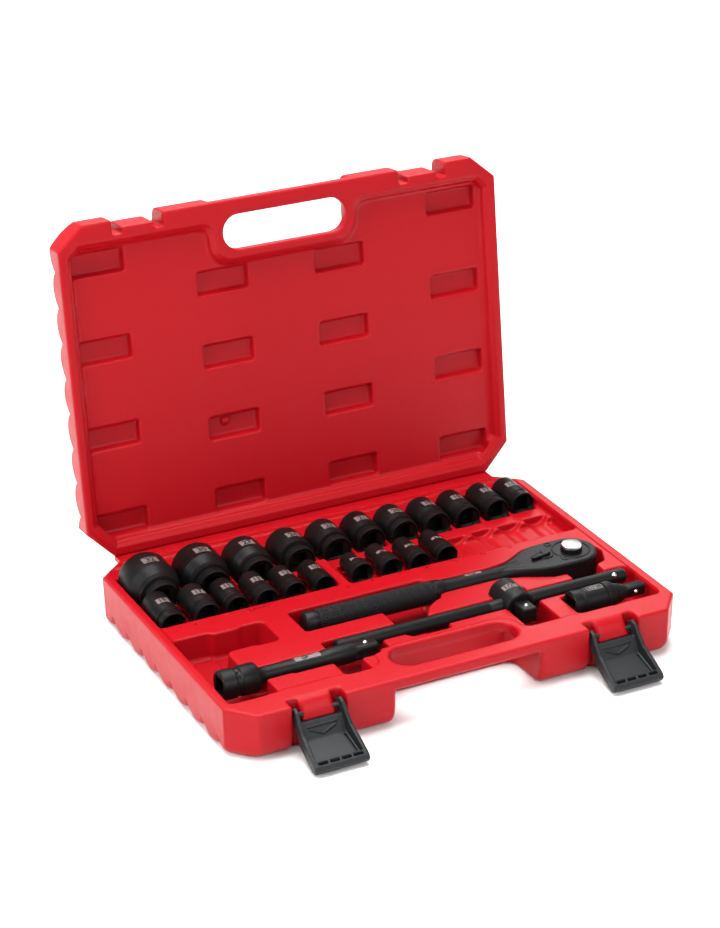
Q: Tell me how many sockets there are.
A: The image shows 21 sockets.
